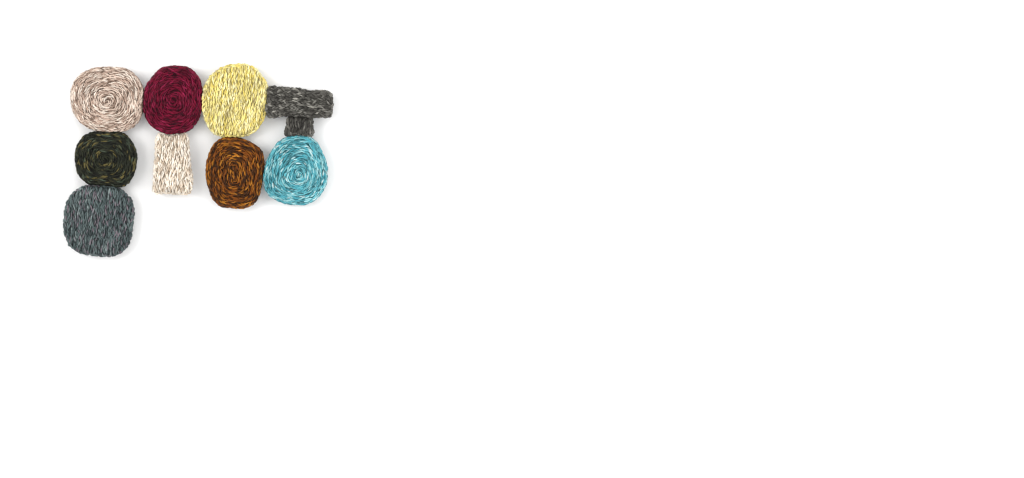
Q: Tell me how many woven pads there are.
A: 10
